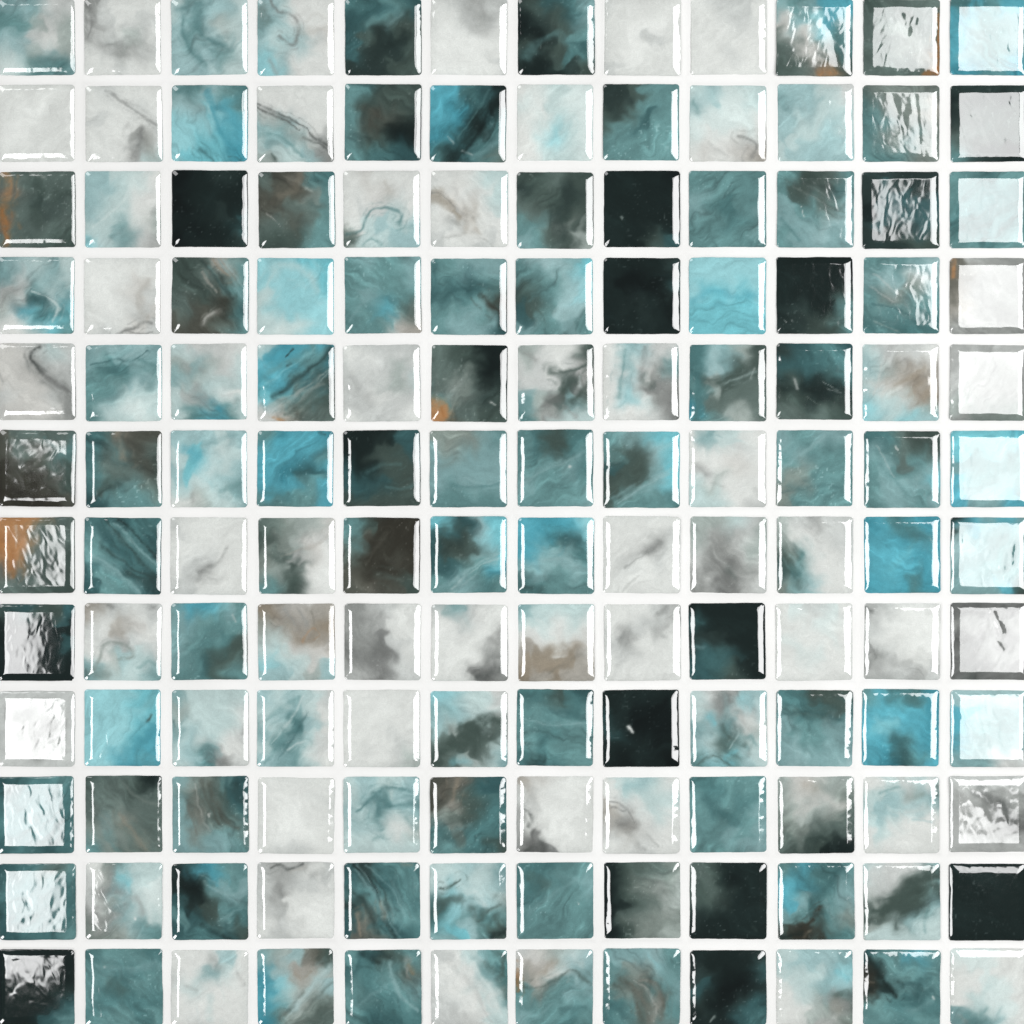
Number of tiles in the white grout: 144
